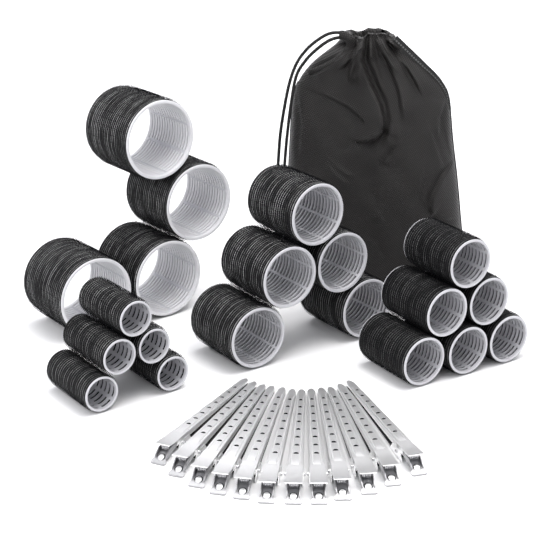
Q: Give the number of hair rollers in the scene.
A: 20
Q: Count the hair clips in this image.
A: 12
